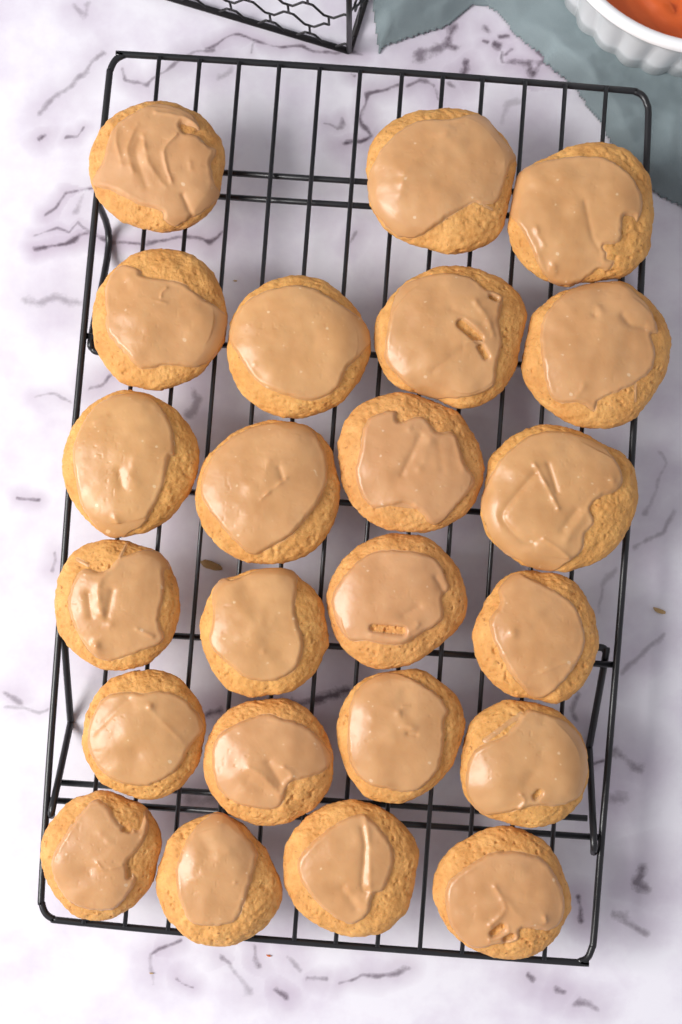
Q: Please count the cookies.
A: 23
